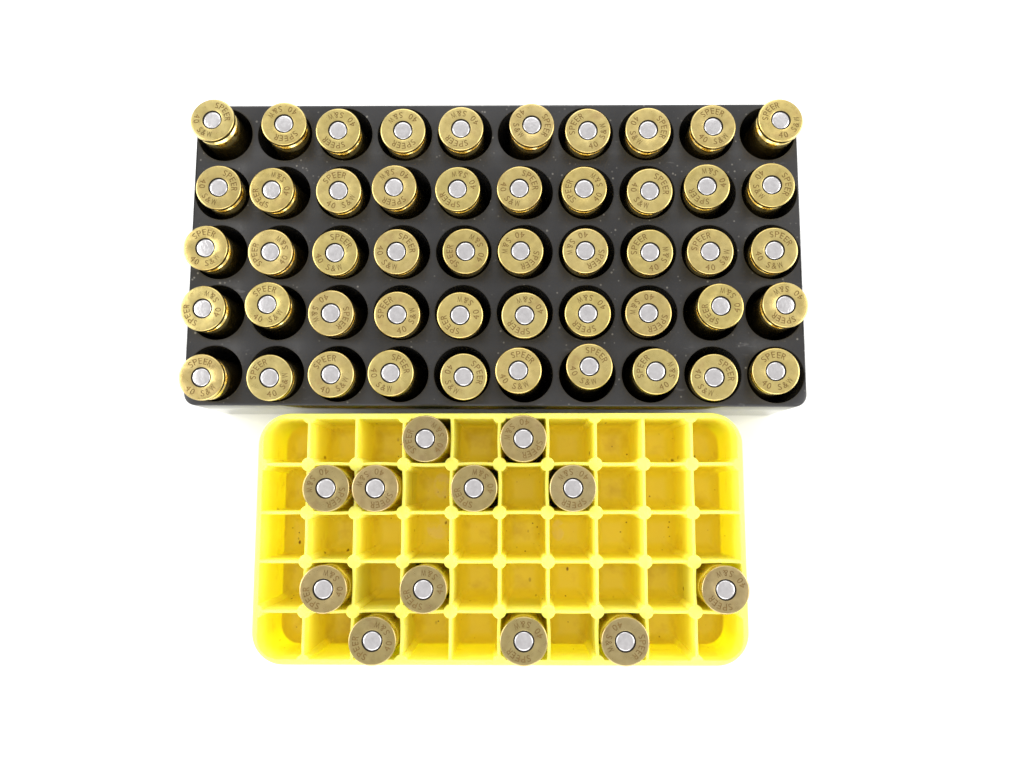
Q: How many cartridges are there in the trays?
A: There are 62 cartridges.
